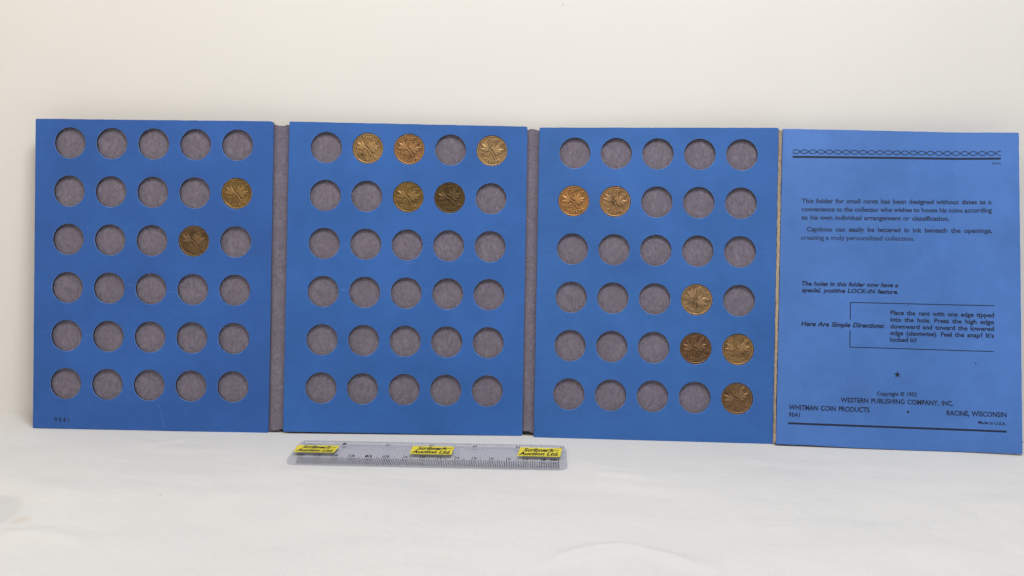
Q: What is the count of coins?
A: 13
